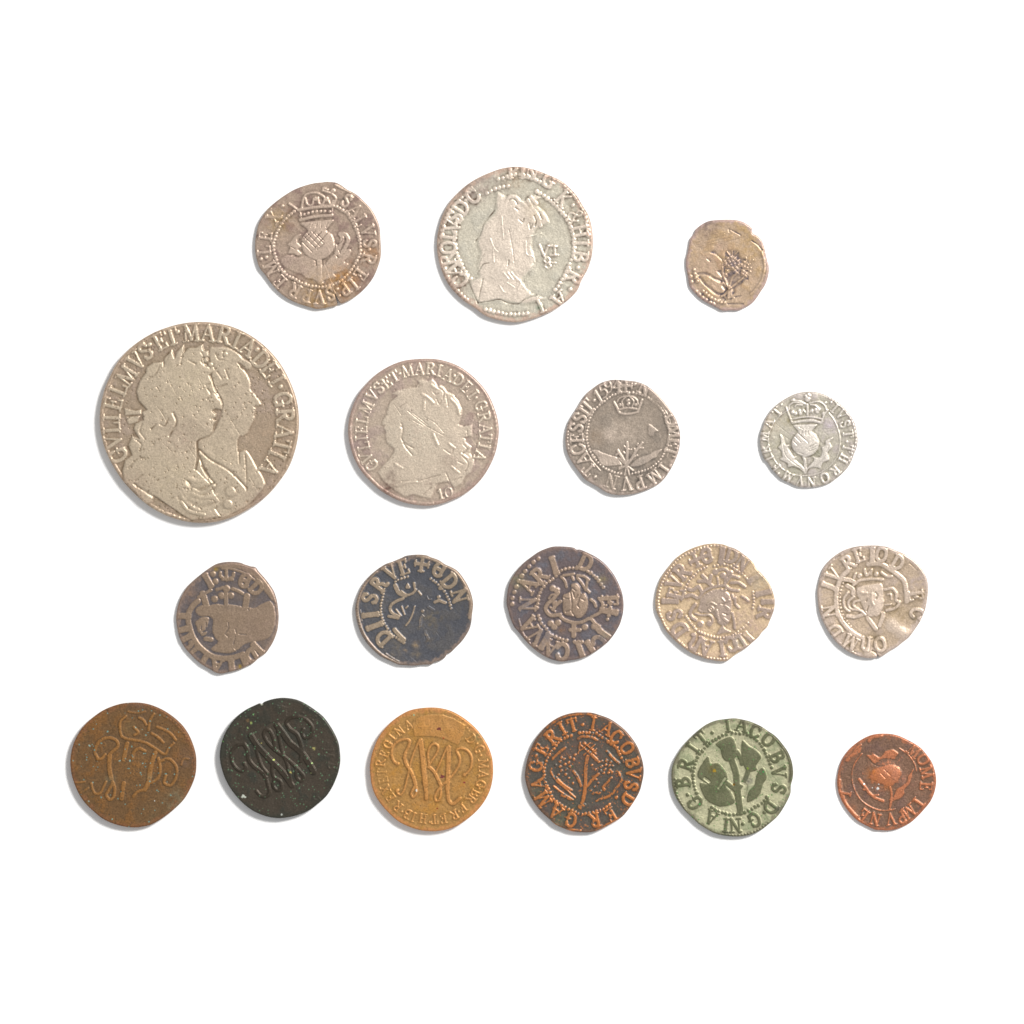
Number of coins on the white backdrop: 18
